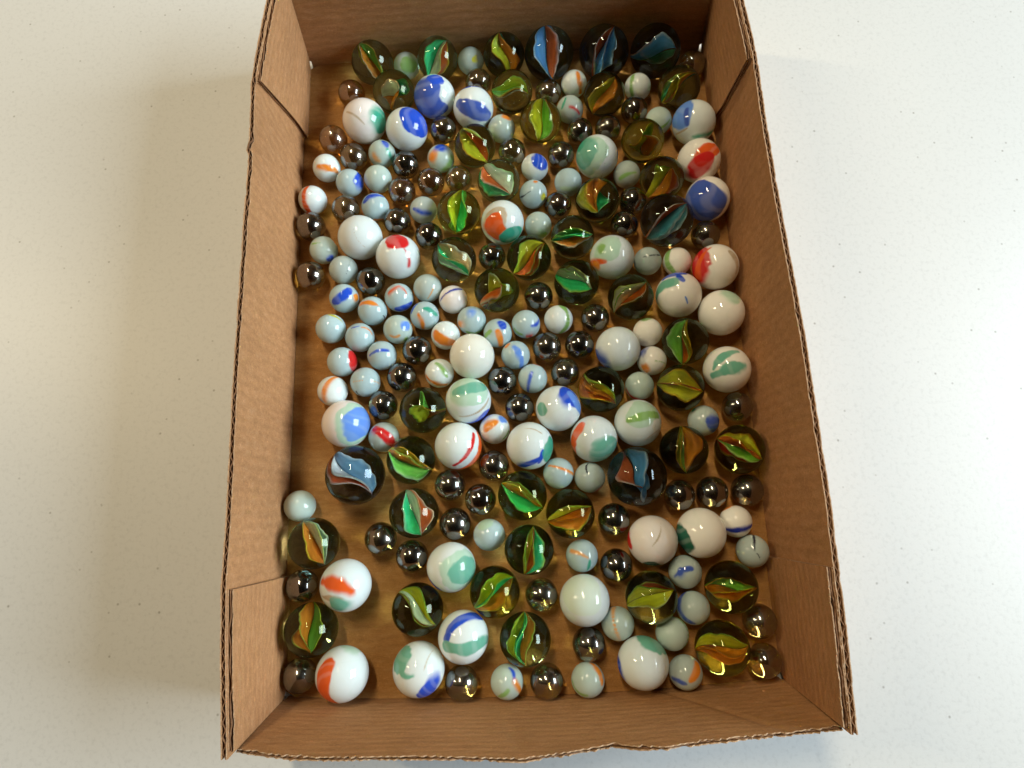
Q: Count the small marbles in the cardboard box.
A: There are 122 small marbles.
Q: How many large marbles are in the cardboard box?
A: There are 79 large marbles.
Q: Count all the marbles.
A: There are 201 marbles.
